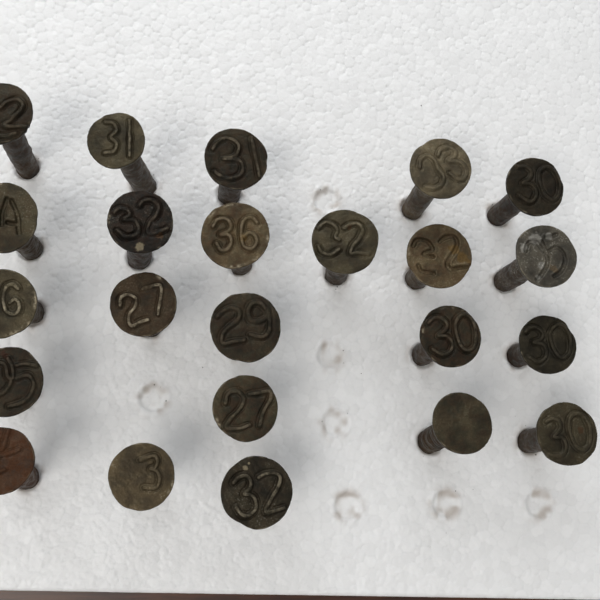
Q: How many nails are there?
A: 23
